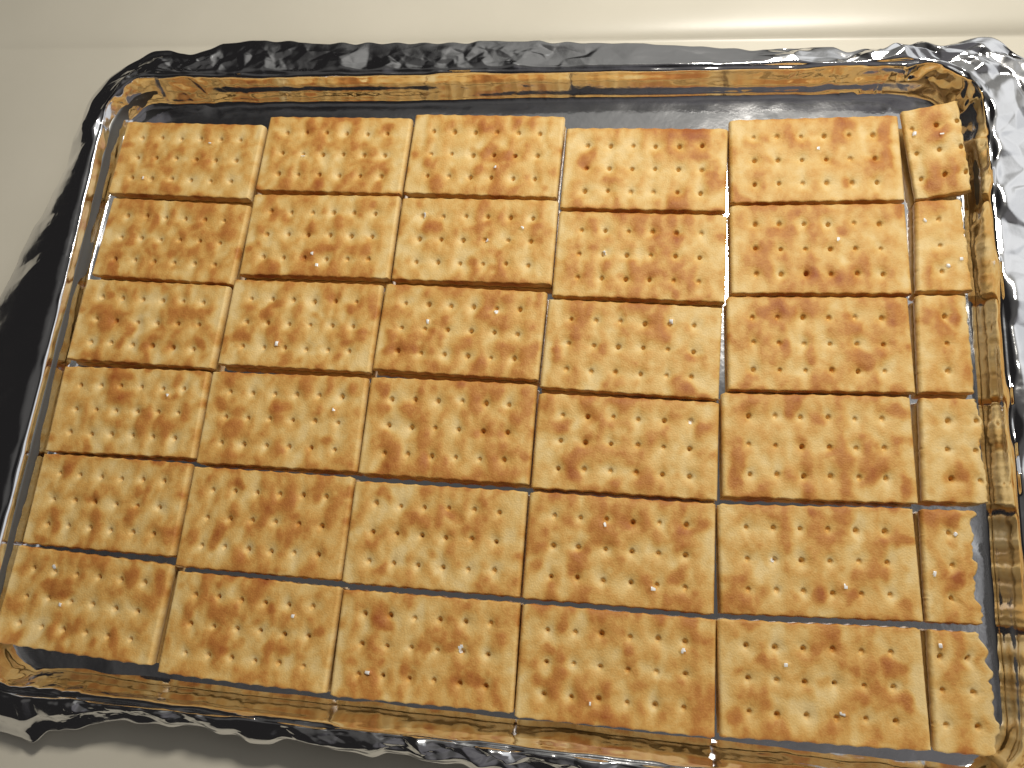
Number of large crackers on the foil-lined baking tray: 30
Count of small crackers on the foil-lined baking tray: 6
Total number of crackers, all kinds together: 36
